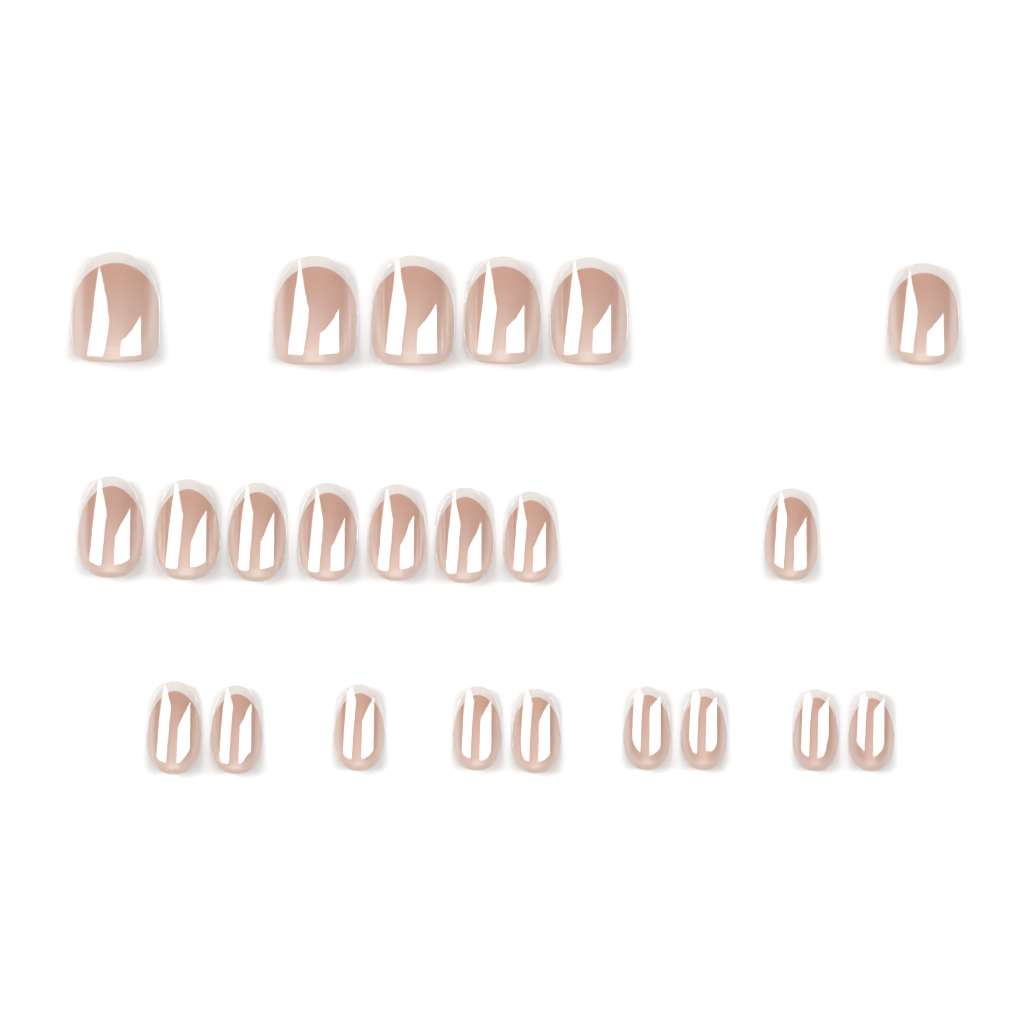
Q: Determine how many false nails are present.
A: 23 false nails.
